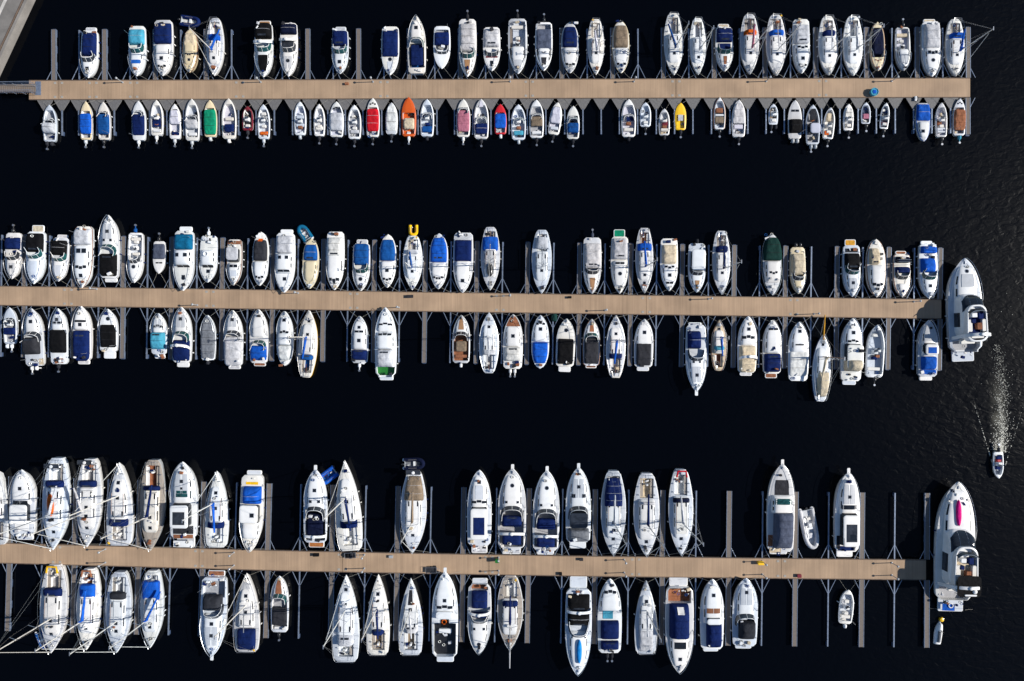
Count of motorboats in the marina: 140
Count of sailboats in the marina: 40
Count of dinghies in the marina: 7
